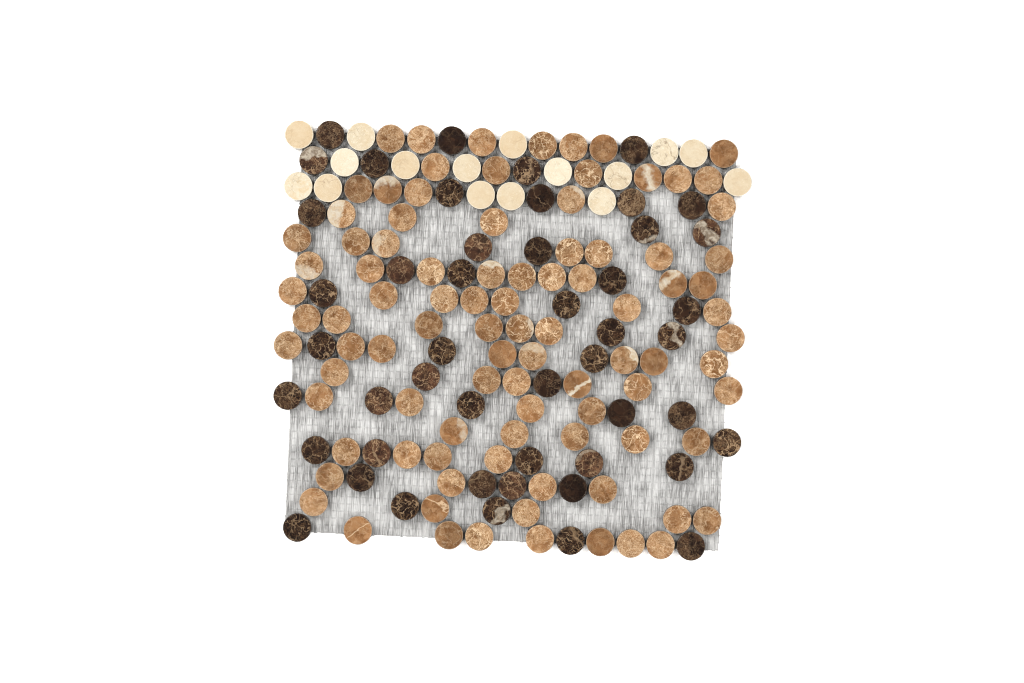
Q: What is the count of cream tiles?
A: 16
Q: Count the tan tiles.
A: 94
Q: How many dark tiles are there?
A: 48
